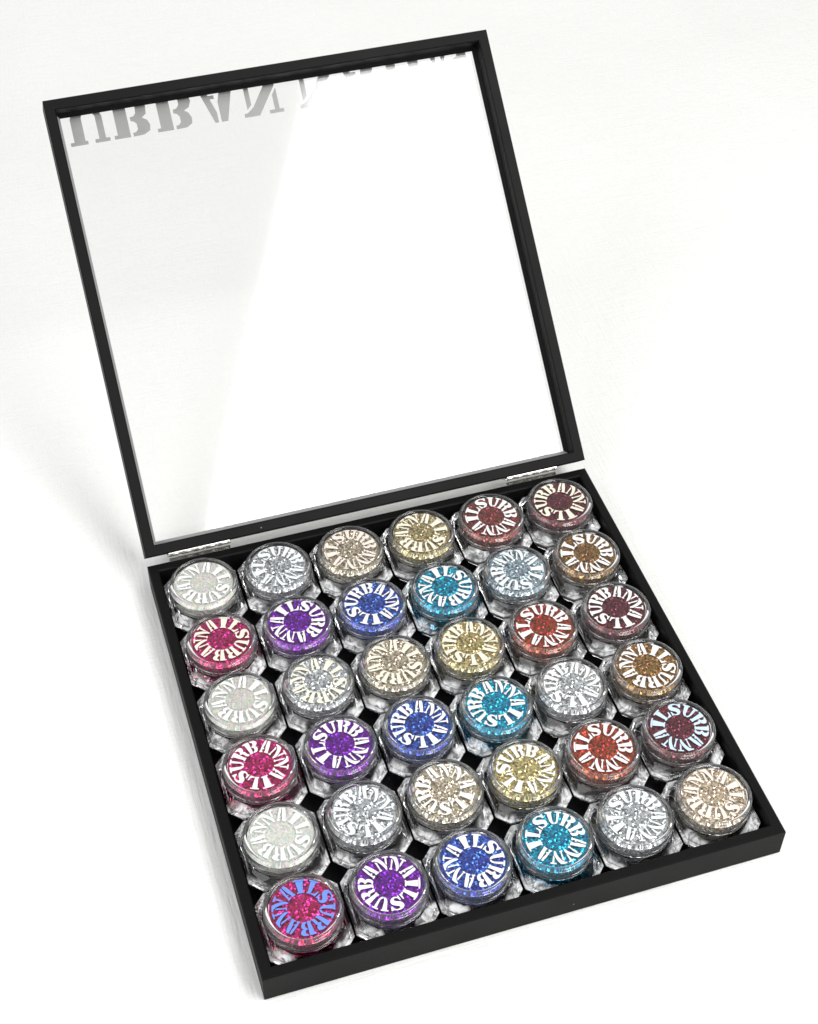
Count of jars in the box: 36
